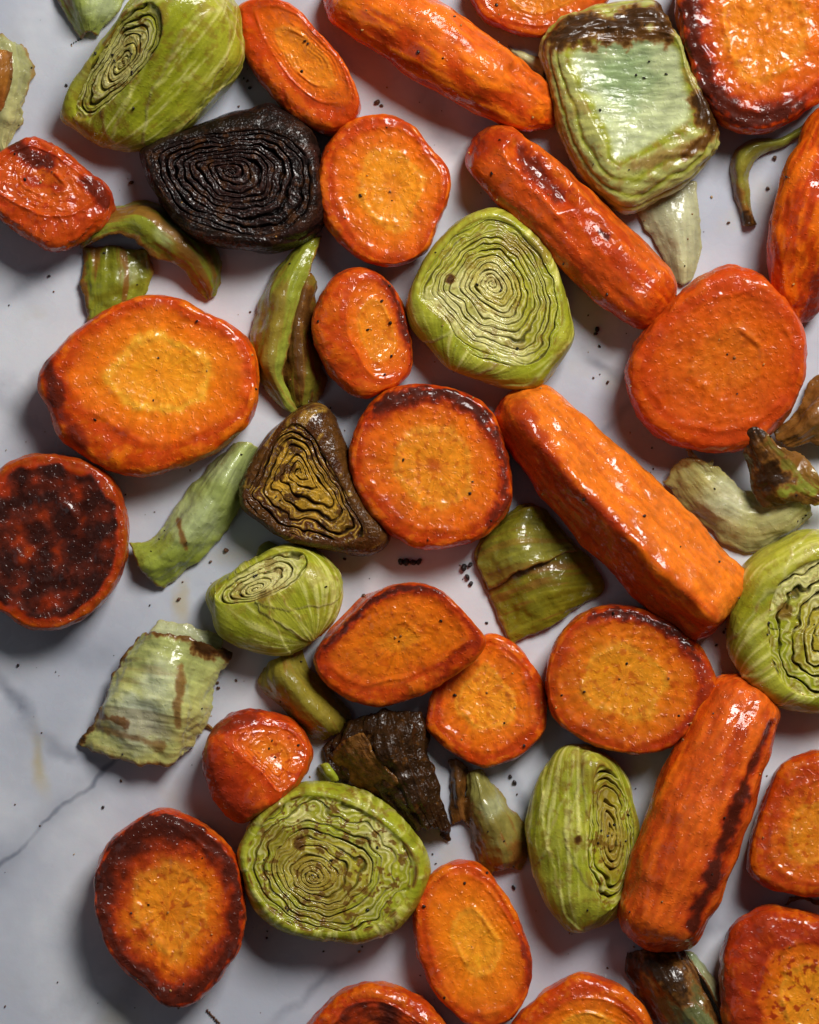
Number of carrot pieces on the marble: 25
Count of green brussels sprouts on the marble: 6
